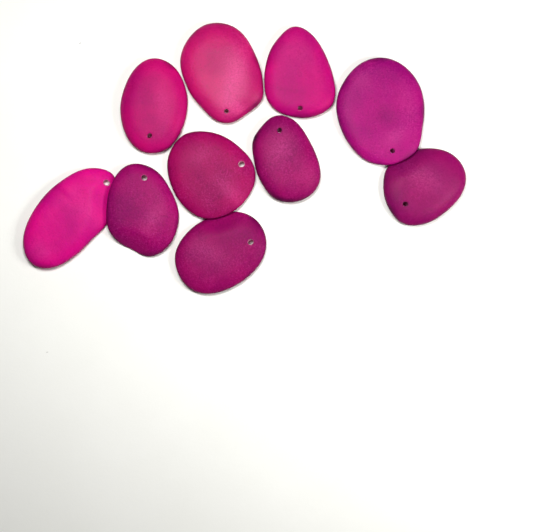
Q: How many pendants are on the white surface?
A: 10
